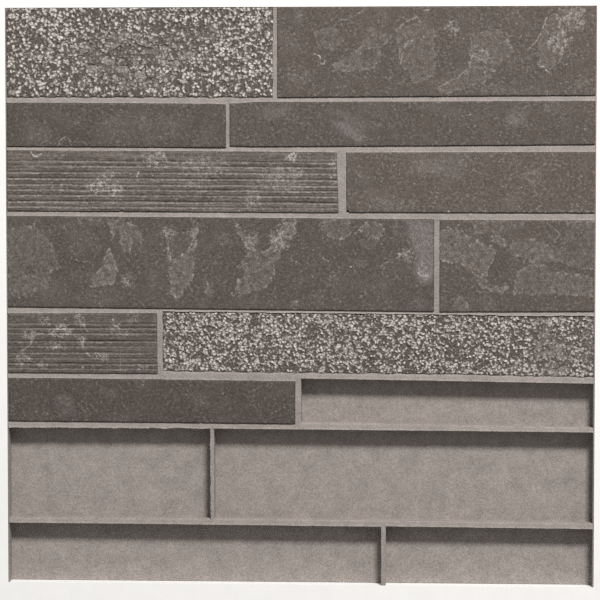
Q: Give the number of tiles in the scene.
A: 11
